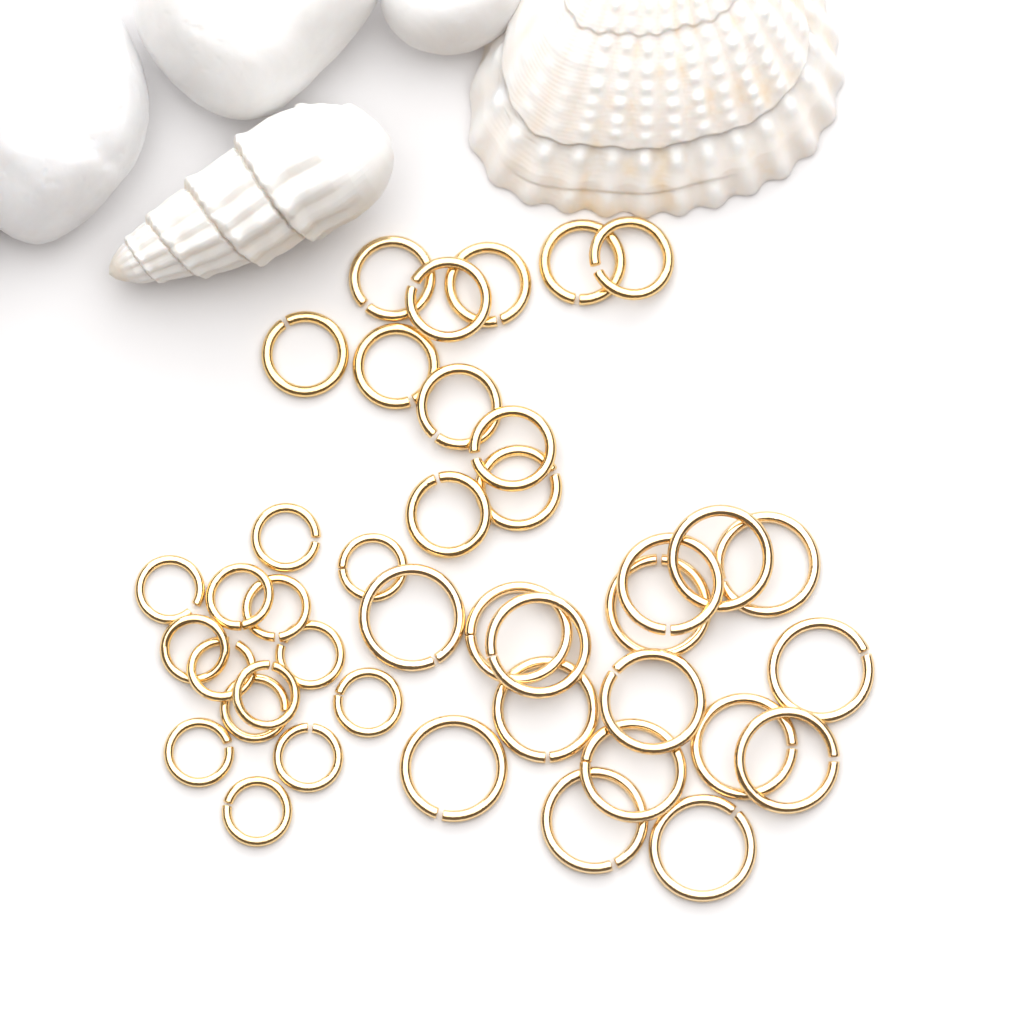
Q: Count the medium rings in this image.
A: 11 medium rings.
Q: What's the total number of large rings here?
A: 16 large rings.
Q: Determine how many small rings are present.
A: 14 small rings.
